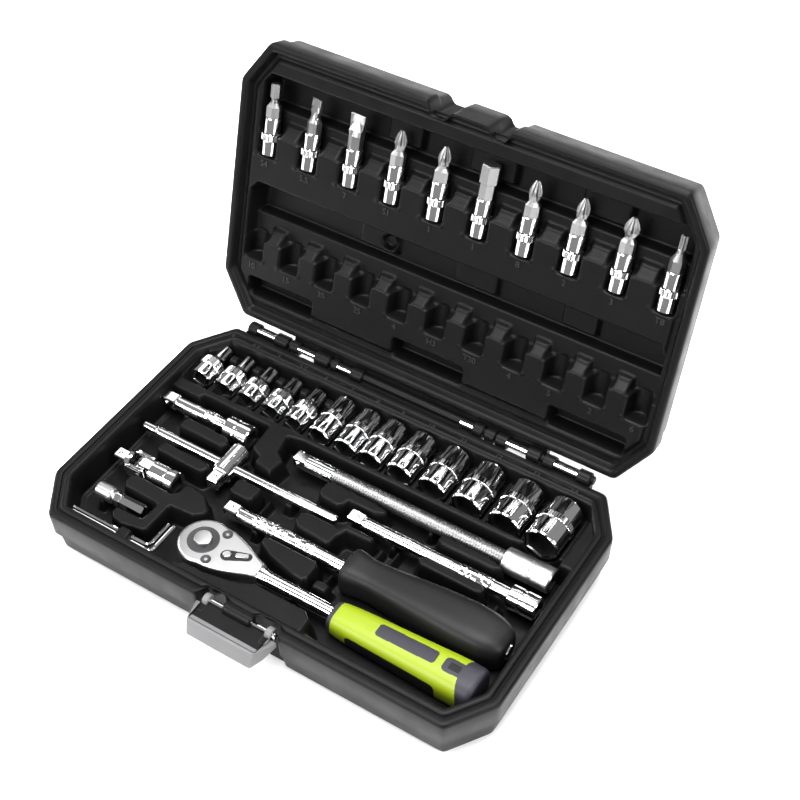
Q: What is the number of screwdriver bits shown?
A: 10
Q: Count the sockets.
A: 13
